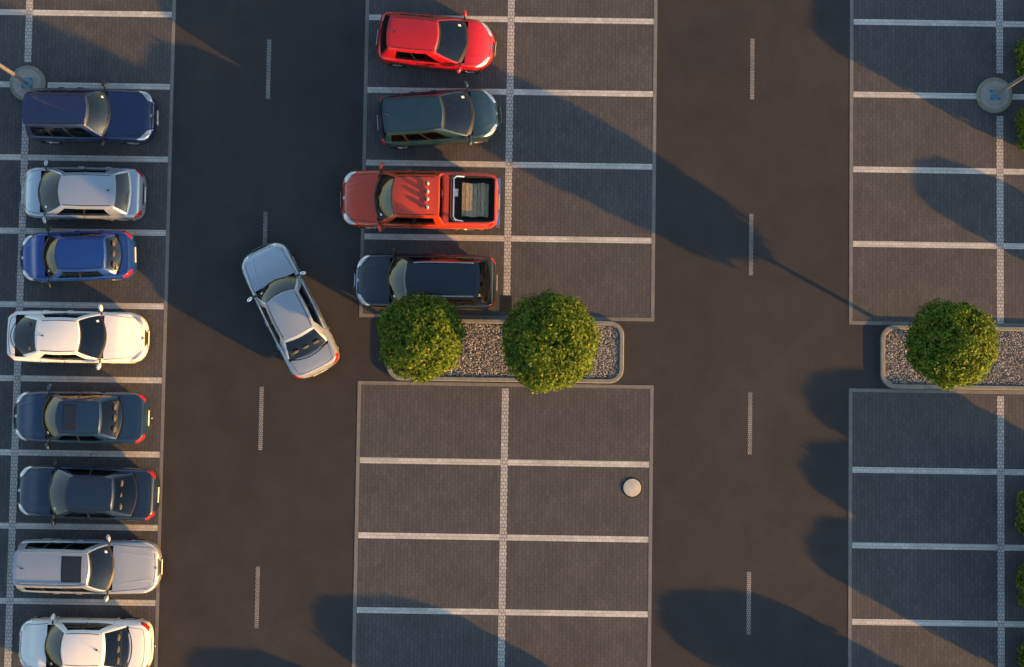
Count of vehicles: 13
